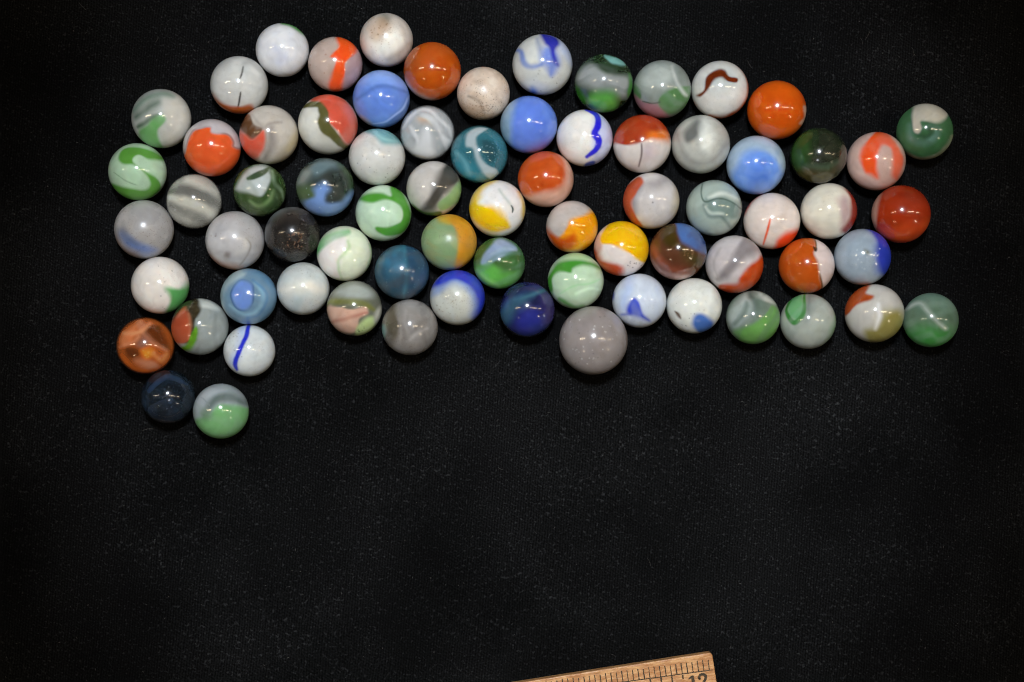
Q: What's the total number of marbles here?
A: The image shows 73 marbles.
